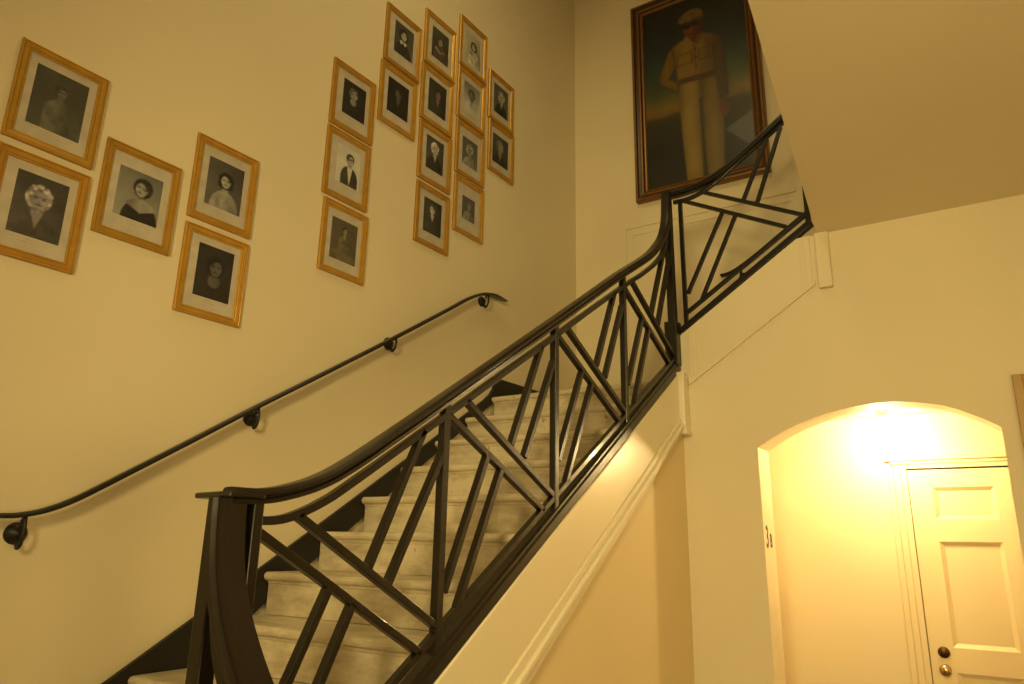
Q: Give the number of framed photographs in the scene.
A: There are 20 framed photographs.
